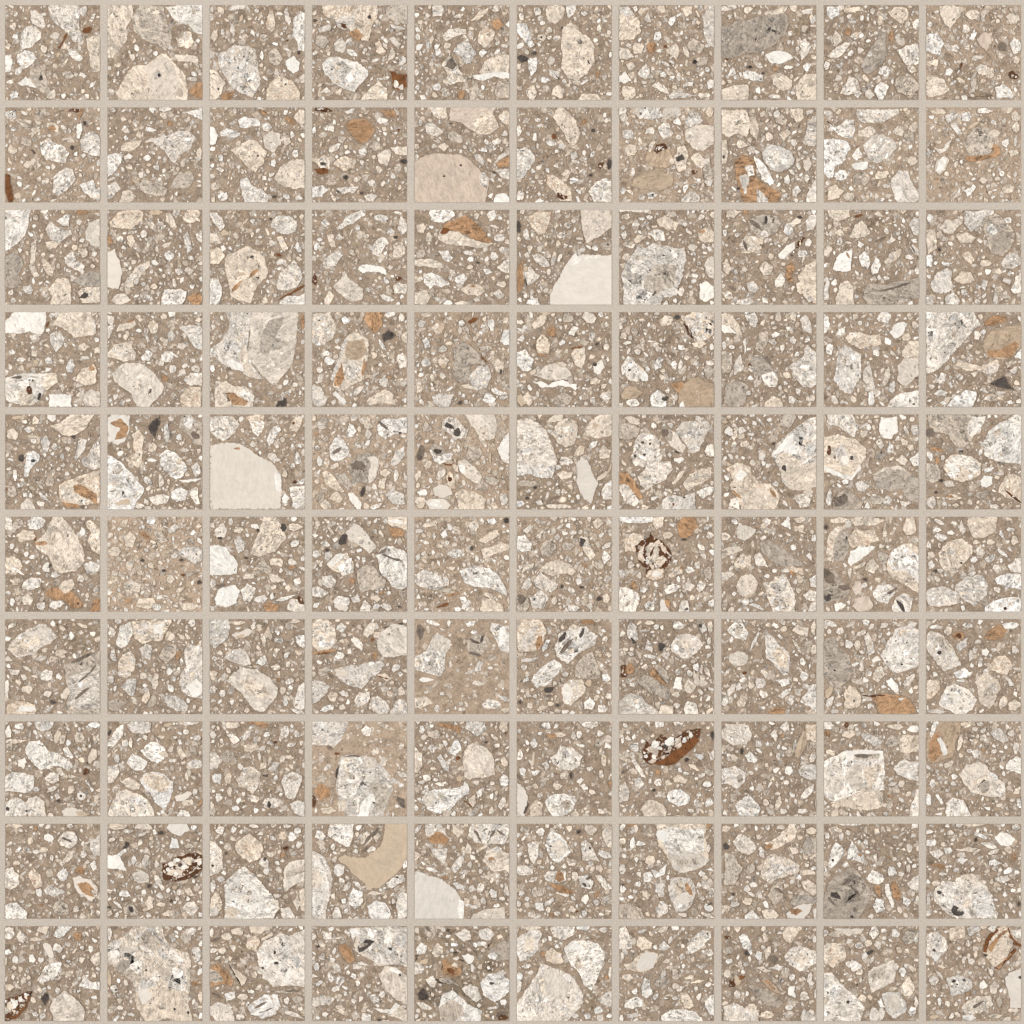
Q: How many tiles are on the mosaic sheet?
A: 100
